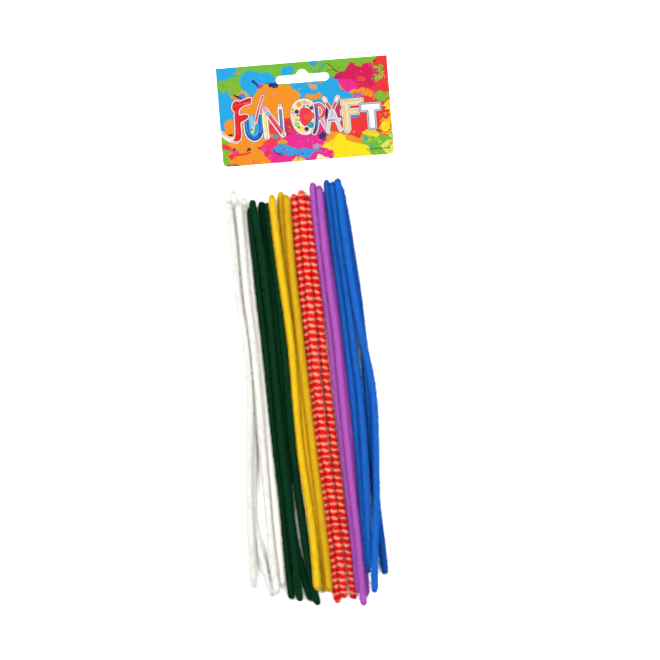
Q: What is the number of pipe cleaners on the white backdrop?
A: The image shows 21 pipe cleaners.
